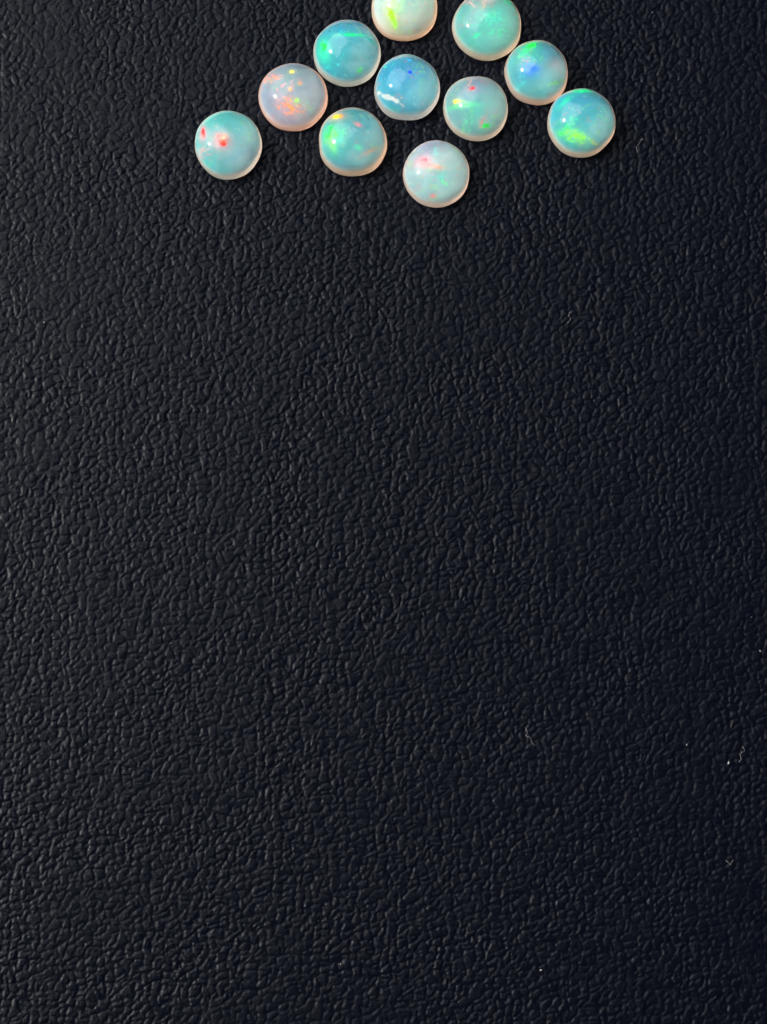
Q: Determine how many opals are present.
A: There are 11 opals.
